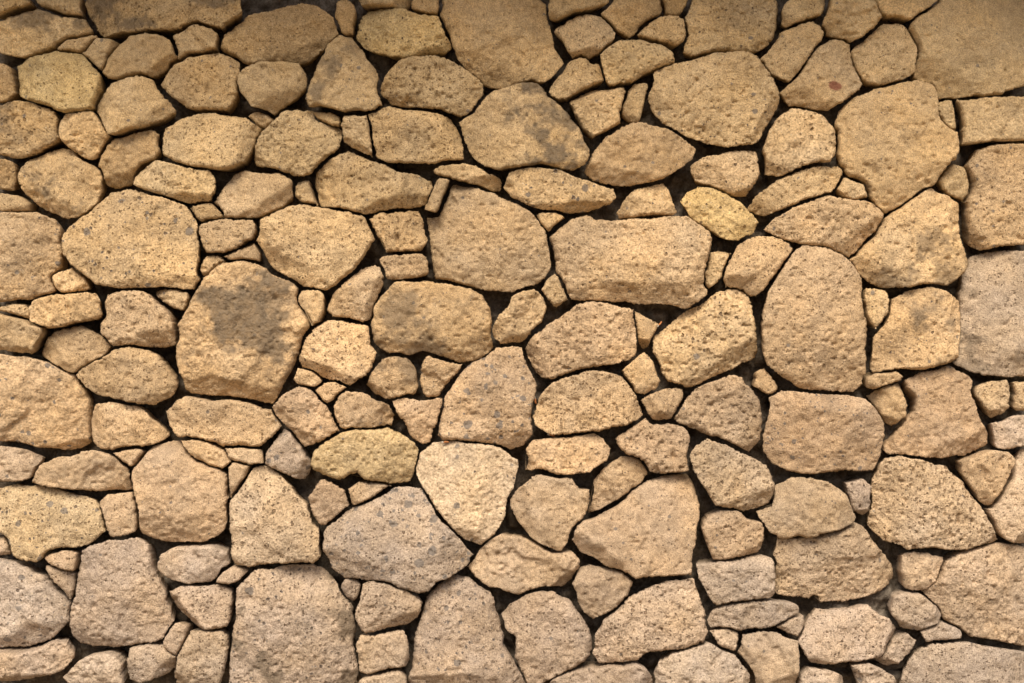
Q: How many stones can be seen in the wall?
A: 200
